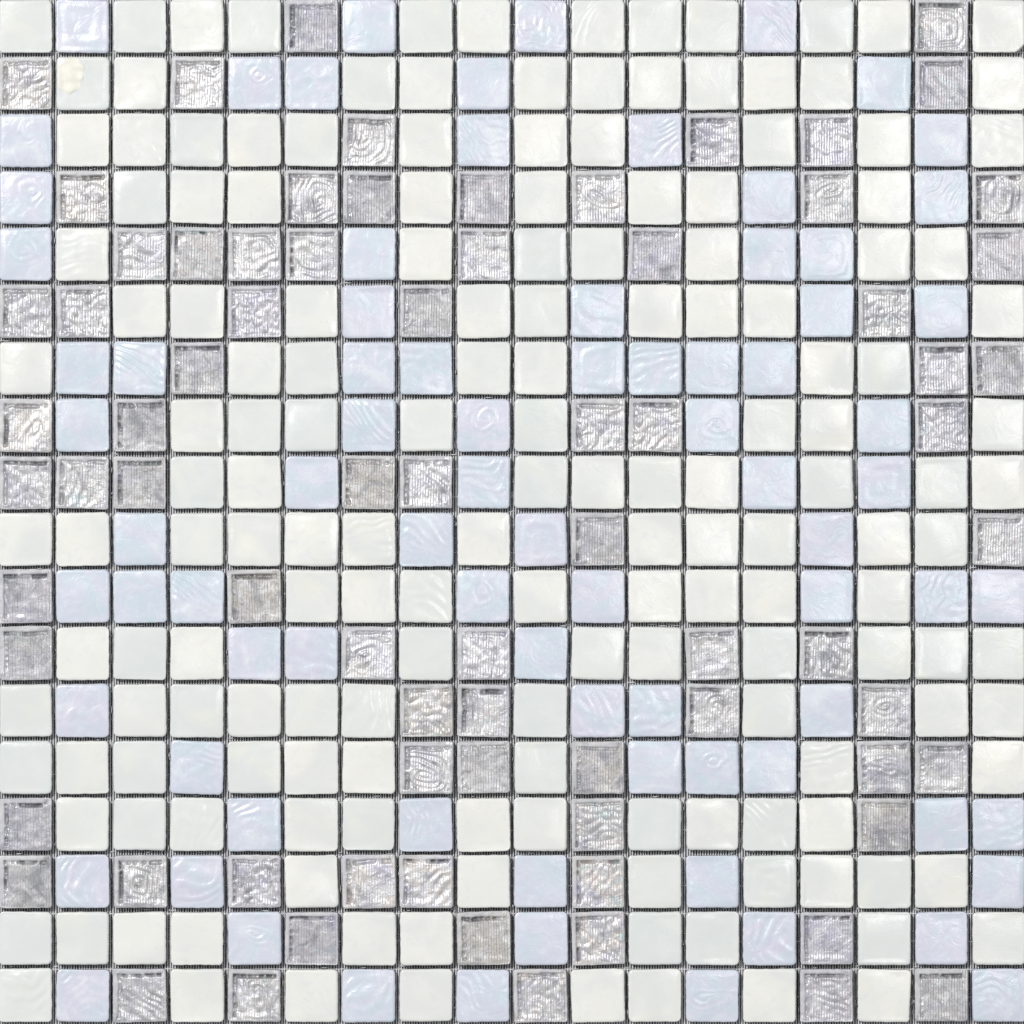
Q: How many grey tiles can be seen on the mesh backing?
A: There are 76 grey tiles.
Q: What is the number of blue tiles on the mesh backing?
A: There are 81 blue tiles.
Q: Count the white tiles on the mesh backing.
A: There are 167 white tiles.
